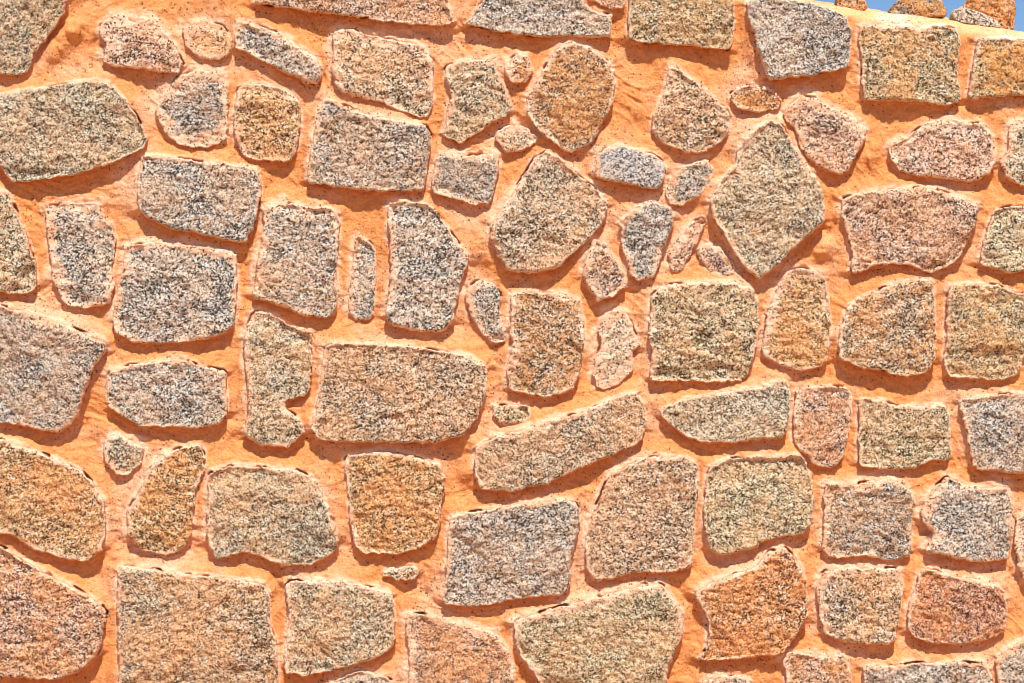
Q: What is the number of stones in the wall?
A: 89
